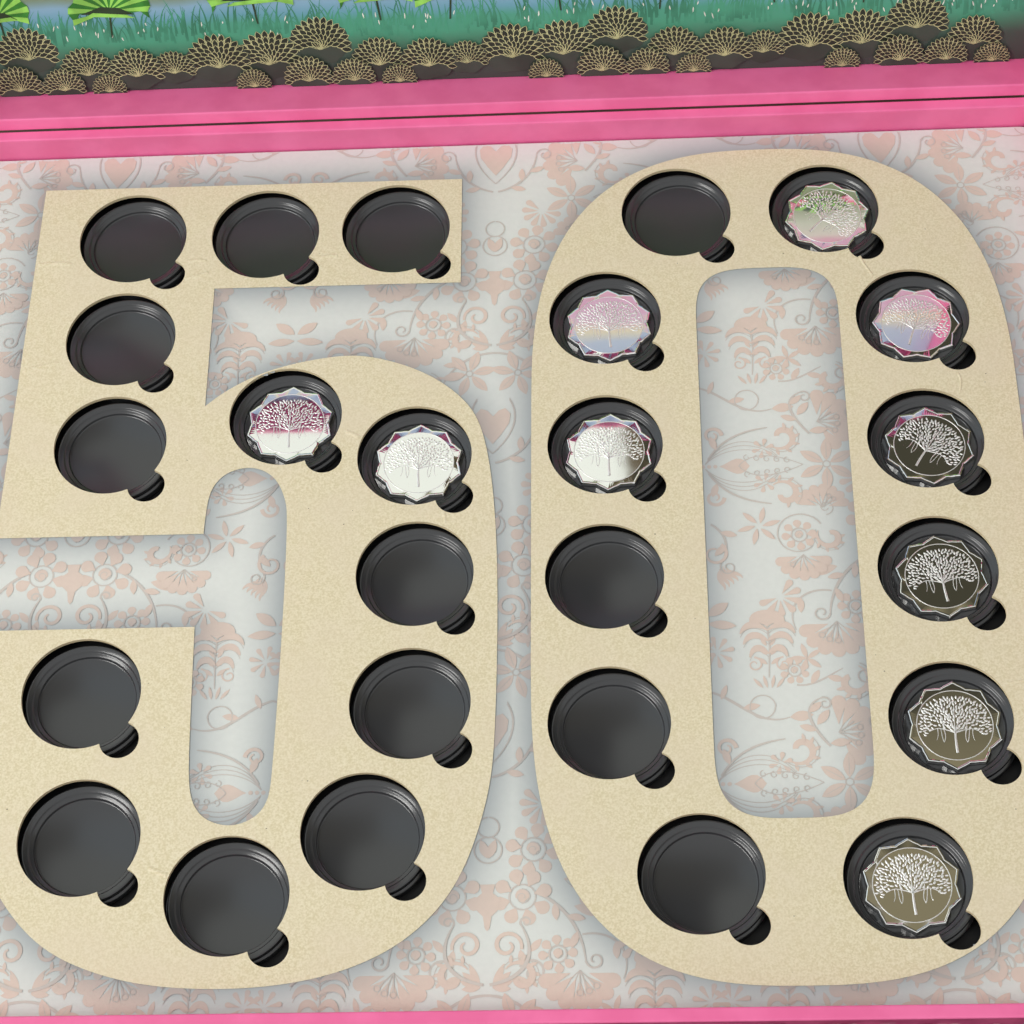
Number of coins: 10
